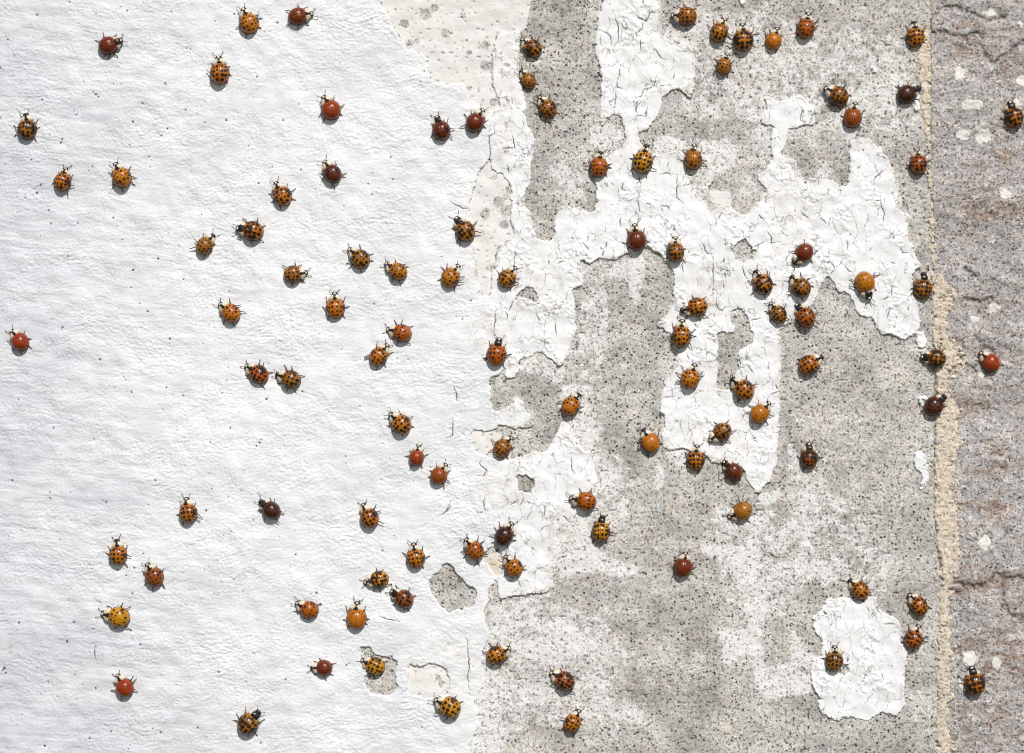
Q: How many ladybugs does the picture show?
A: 105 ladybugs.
